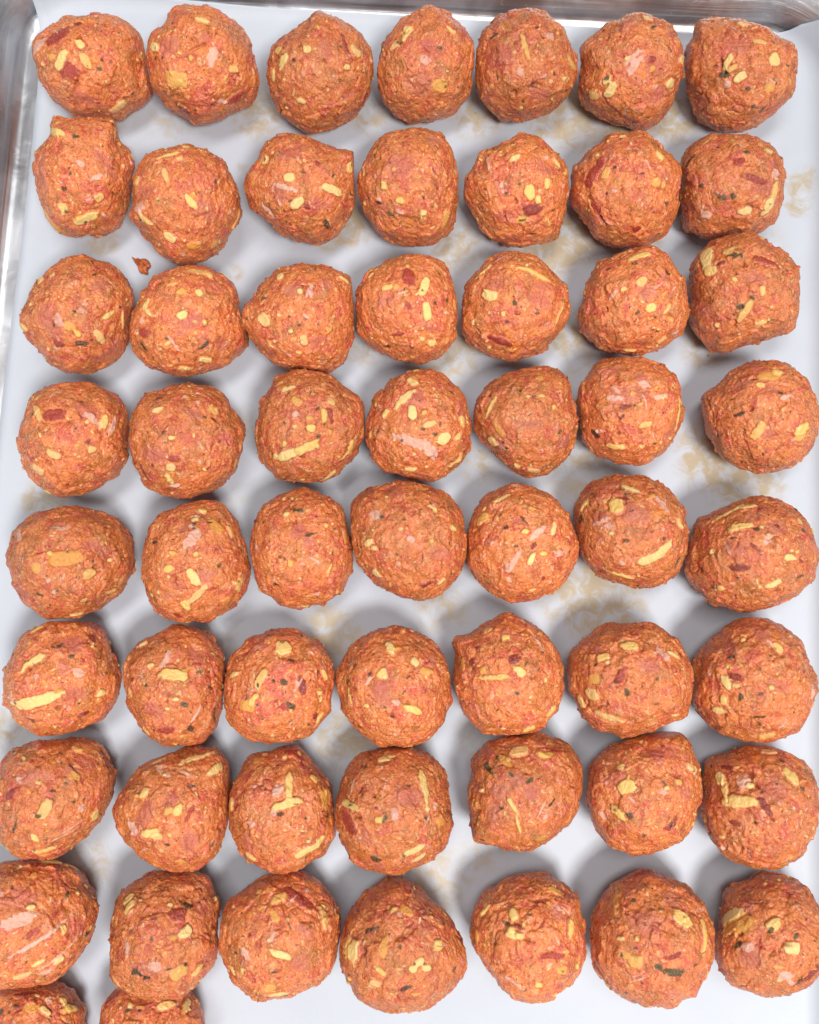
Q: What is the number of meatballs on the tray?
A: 58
